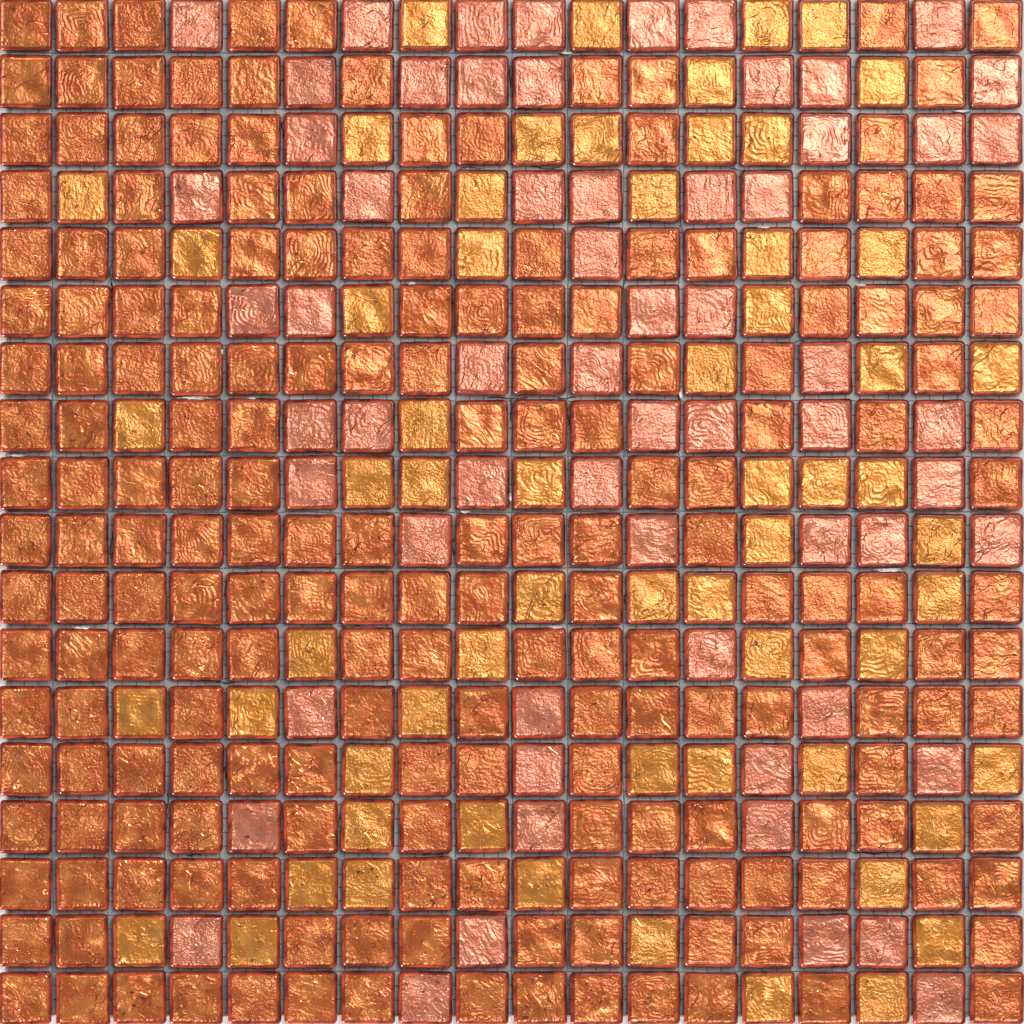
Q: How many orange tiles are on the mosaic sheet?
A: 199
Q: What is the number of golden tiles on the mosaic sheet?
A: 62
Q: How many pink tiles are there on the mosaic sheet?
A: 63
